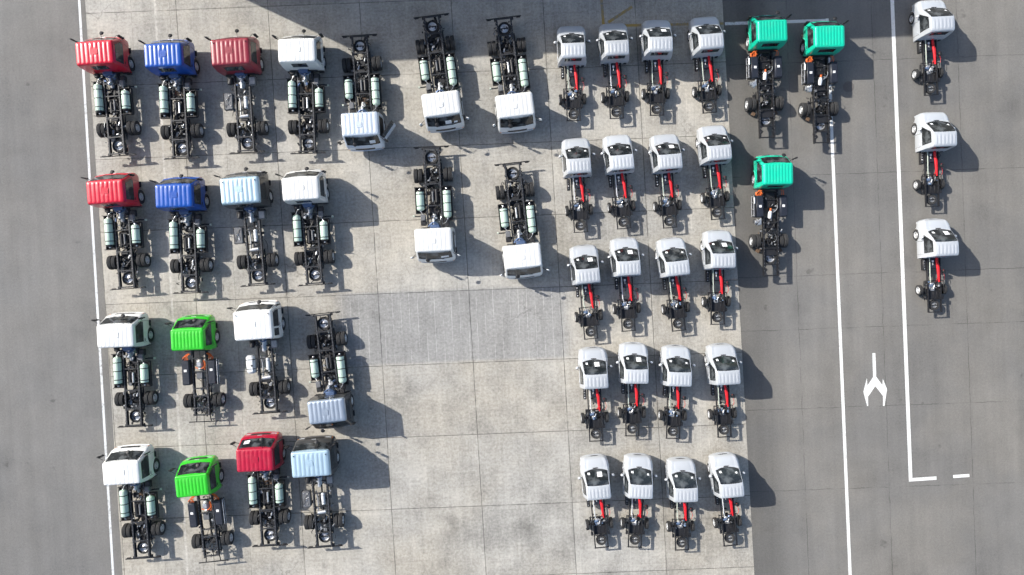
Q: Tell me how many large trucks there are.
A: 24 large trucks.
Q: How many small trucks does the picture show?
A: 23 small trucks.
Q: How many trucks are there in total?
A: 47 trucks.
